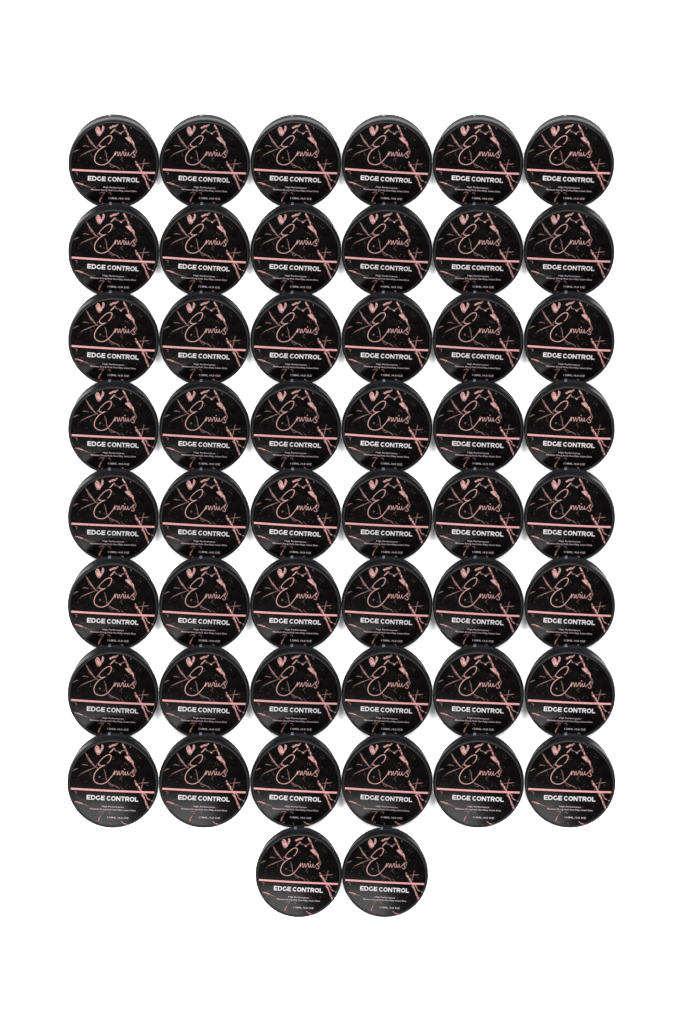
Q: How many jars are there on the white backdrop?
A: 50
